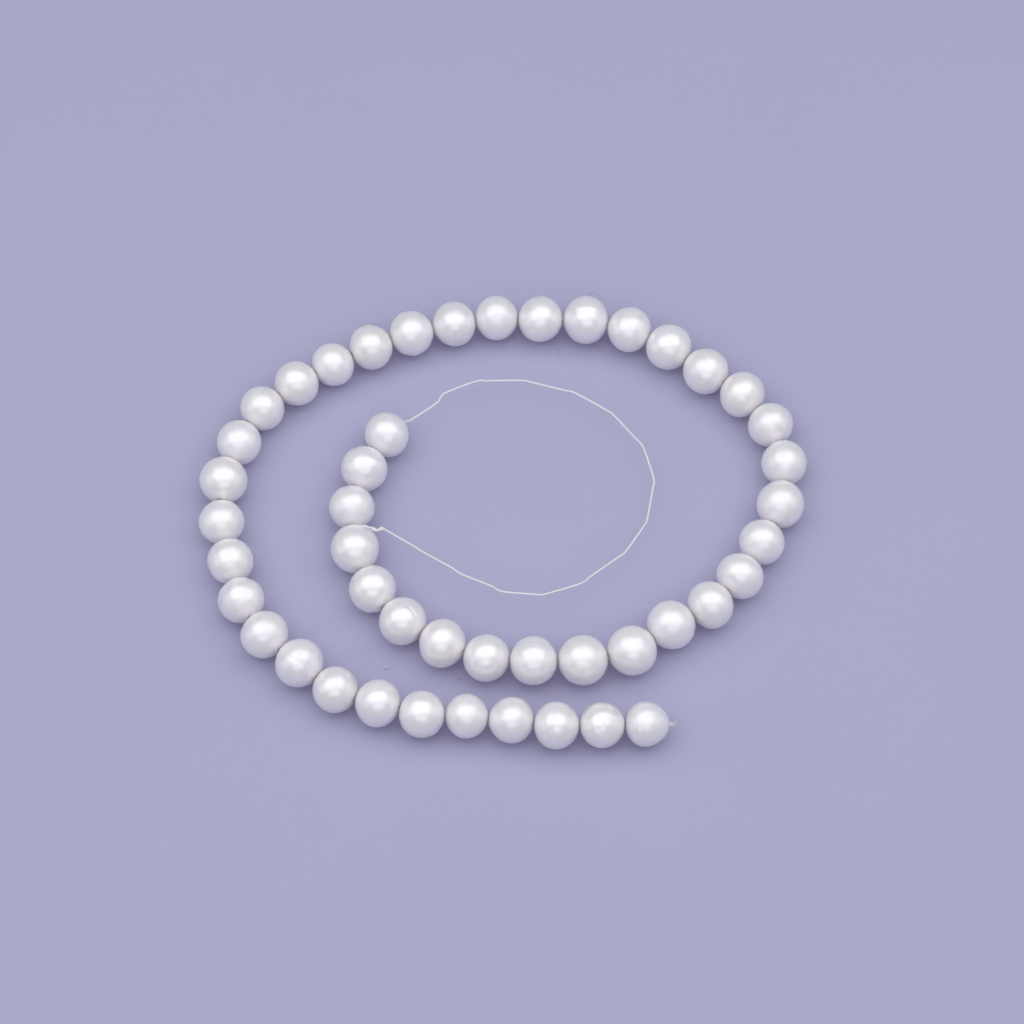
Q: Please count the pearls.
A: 46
